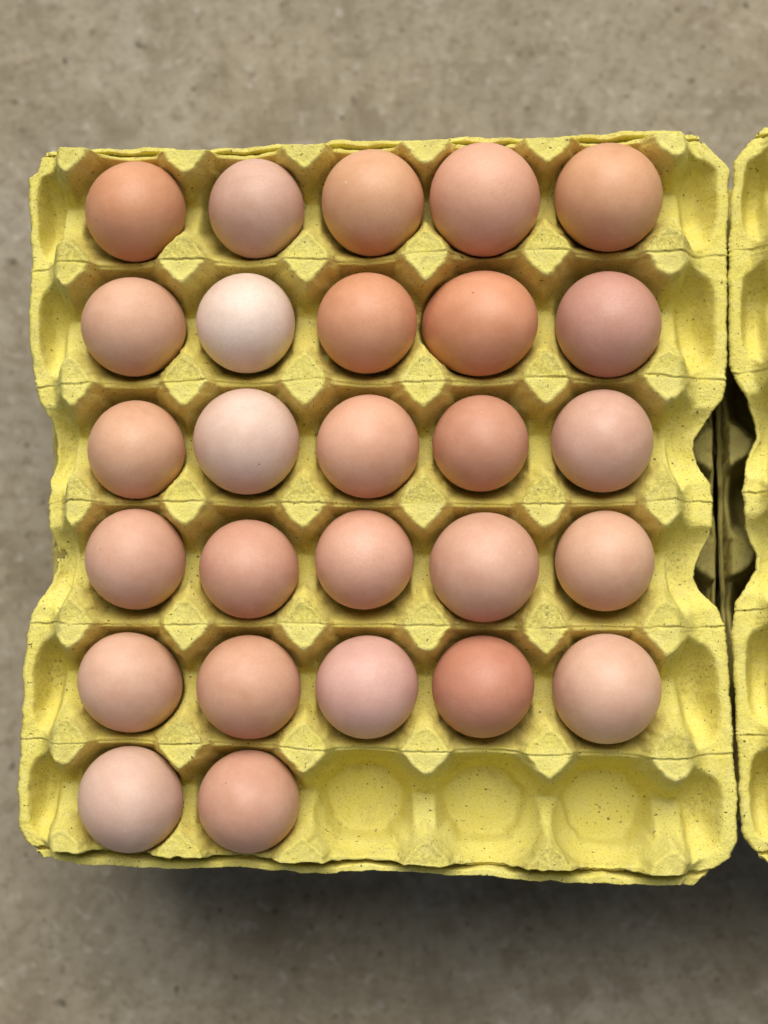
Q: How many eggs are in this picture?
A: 27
